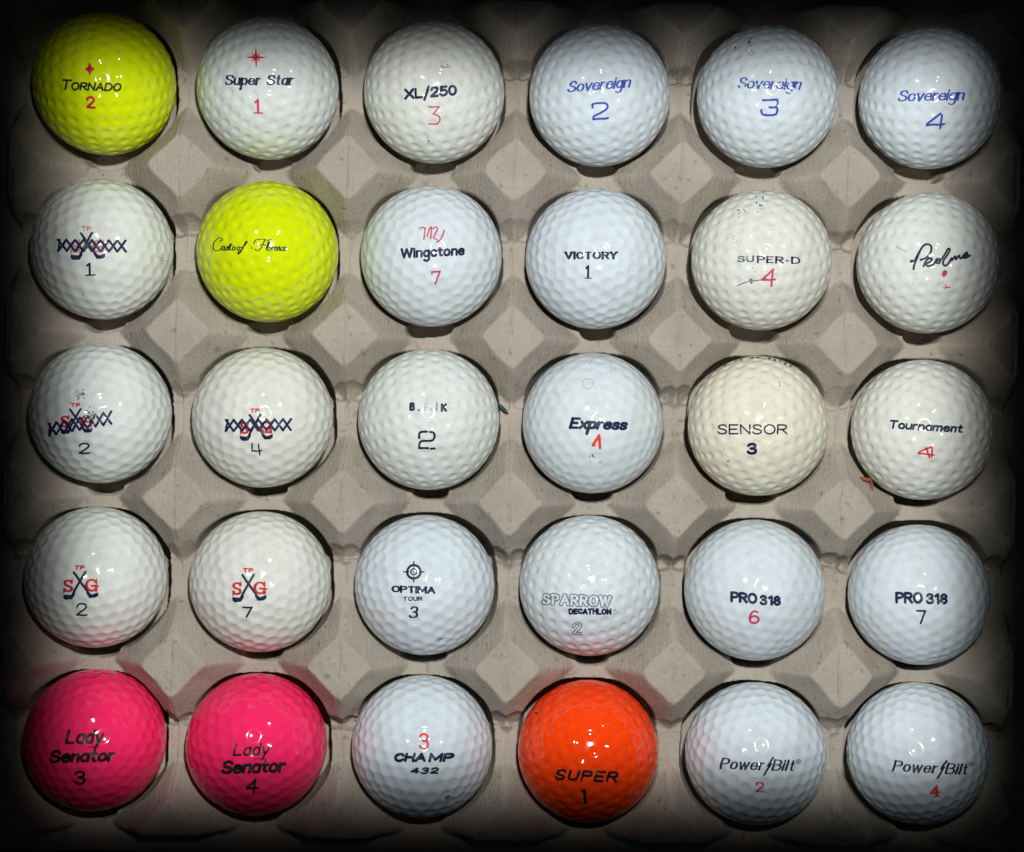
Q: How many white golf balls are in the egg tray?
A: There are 25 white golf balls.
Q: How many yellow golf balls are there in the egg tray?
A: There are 2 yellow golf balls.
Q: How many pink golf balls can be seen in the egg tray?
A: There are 2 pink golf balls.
